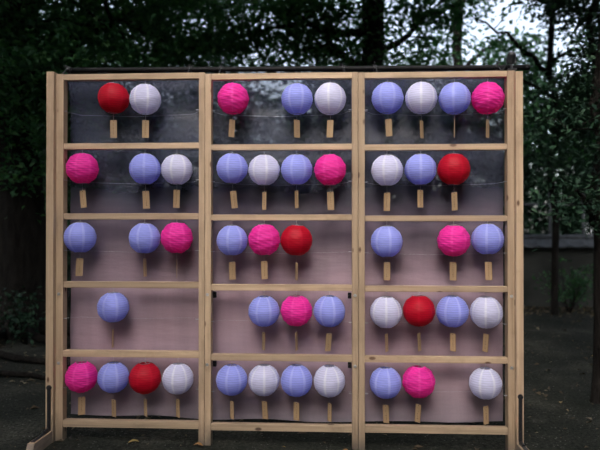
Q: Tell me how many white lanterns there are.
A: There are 12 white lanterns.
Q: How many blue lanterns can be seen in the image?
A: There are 20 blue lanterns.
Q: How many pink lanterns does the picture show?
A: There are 10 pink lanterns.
